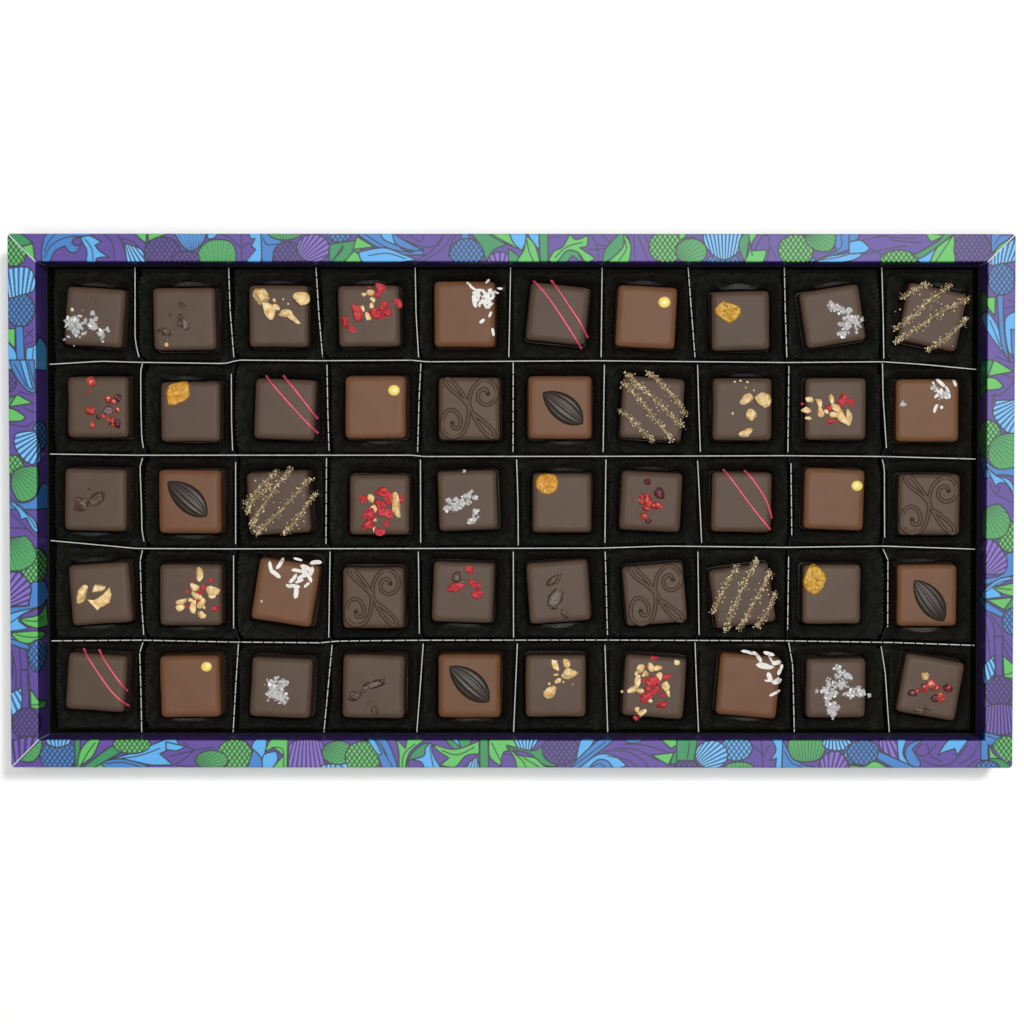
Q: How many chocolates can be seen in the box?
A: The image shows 50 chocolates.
